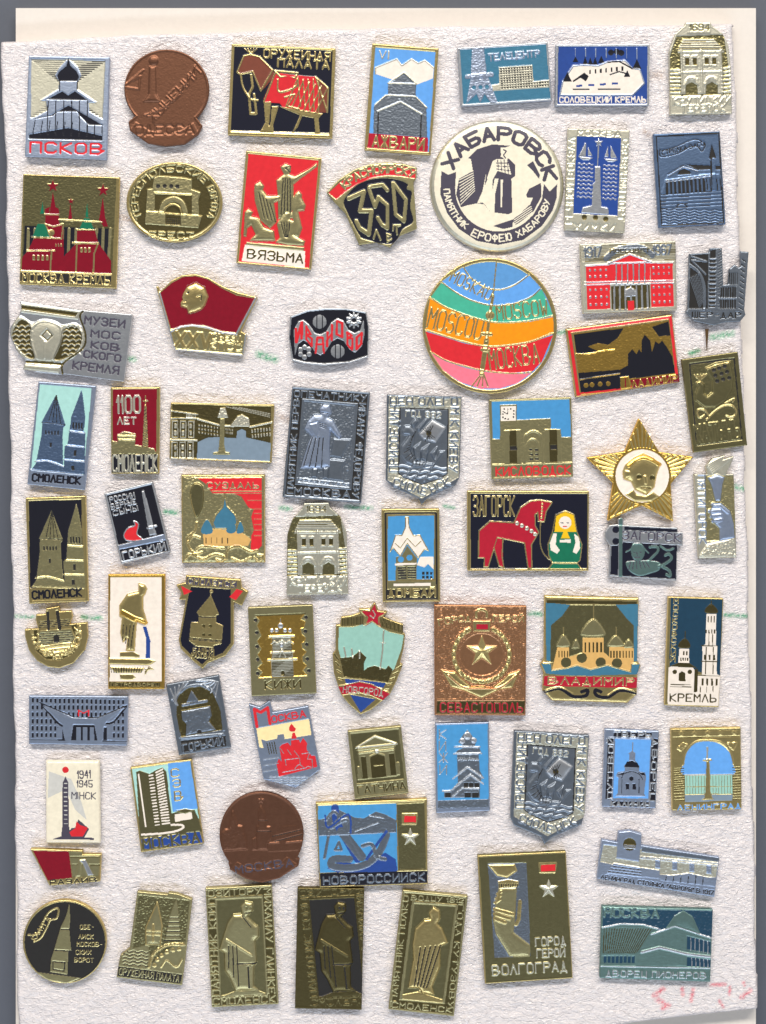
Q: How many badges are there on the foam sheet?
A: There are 66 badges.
